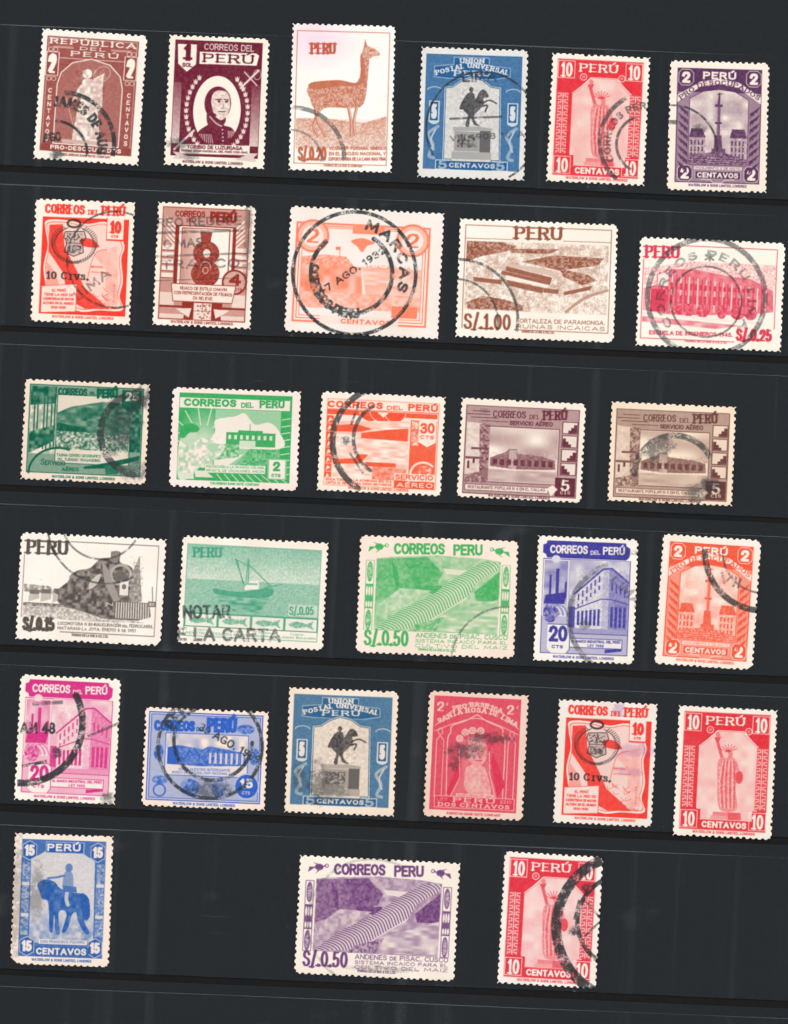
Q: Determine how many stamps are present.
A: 30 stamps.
